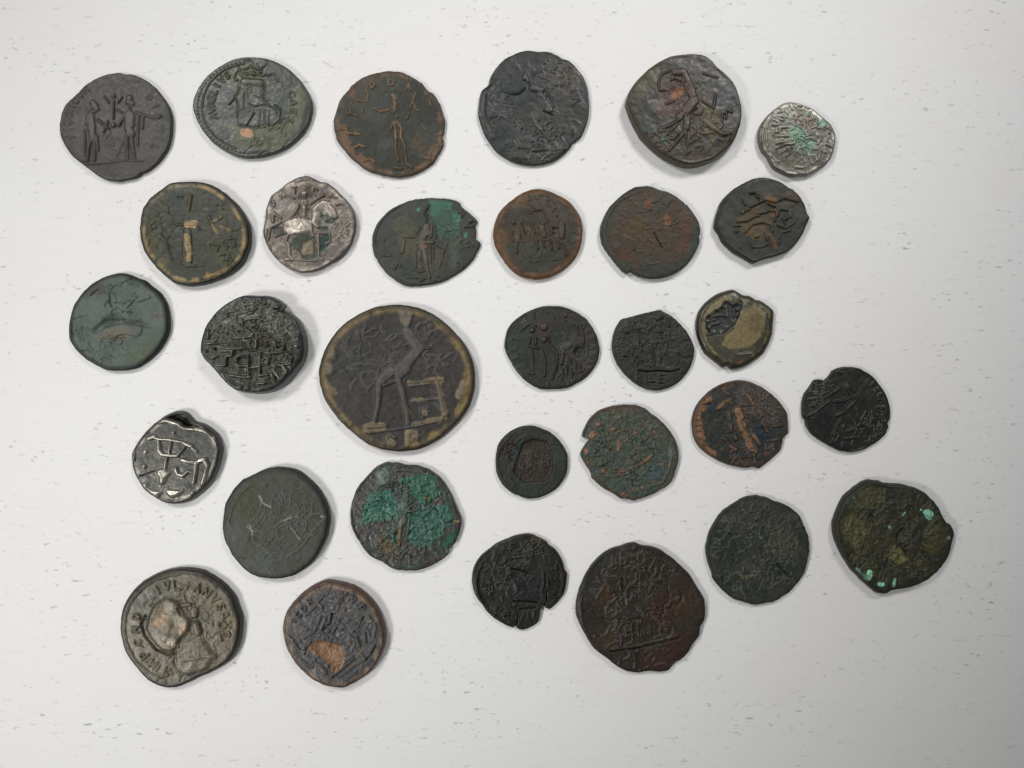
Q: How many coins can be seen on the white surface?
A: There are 31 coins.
